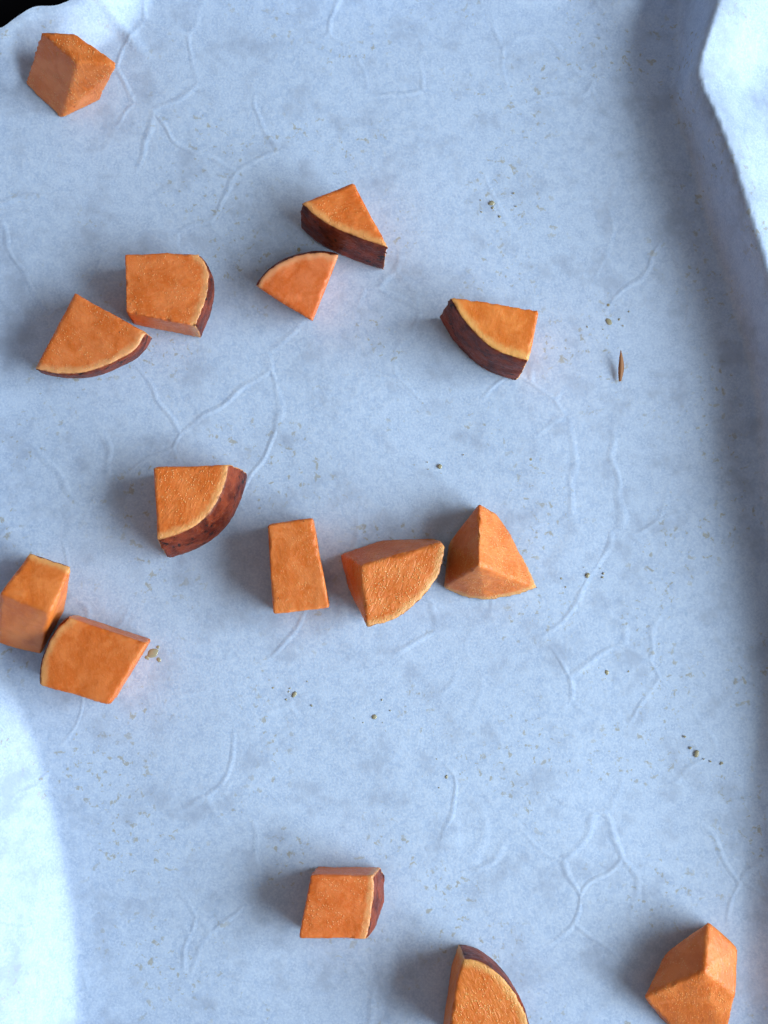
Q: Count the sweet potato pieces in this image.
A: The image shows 15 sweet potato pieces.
